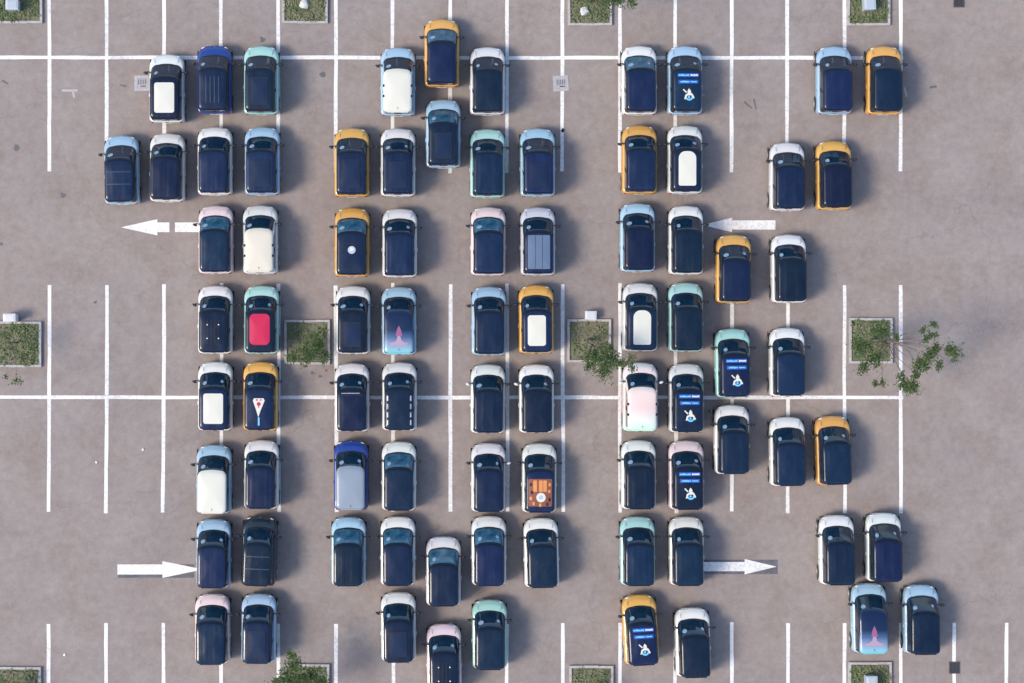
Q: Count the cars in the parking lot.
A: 82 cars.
